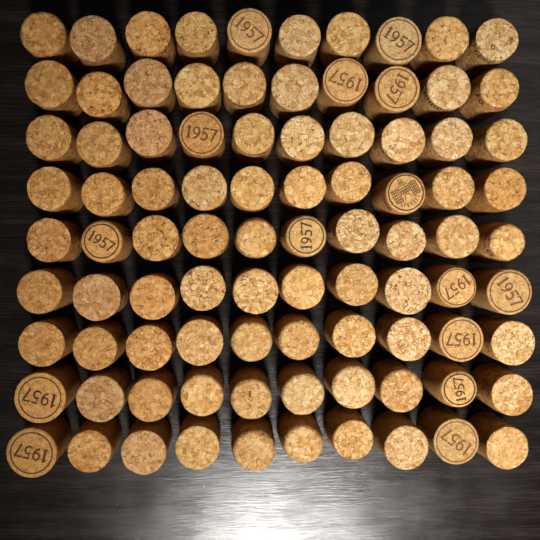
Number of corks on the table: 90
